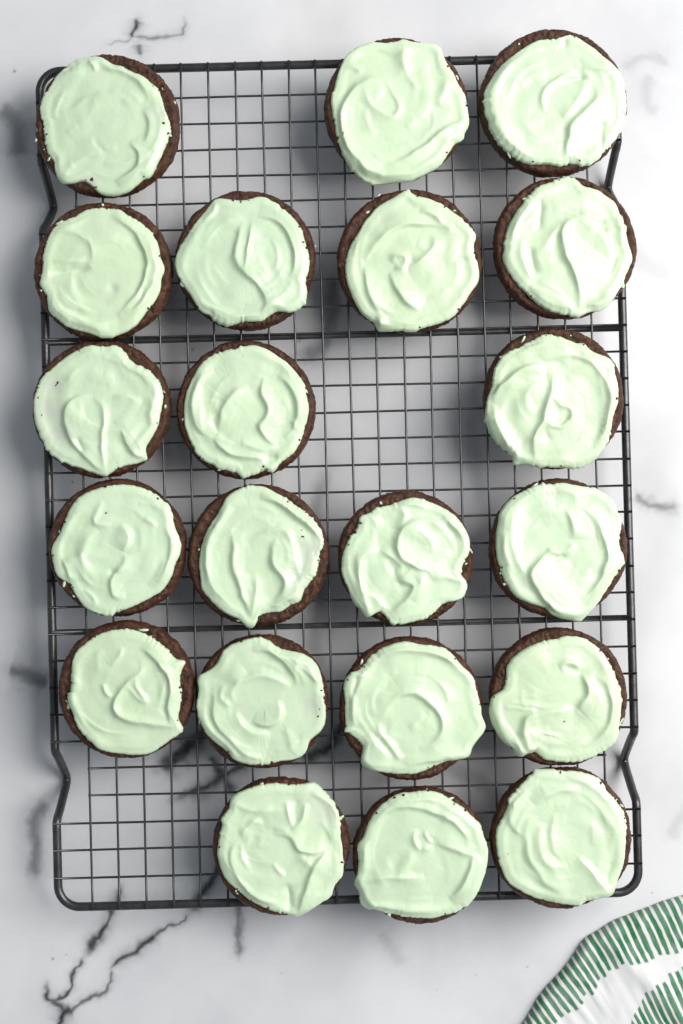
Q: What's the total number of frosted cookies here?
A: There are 21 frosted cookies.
